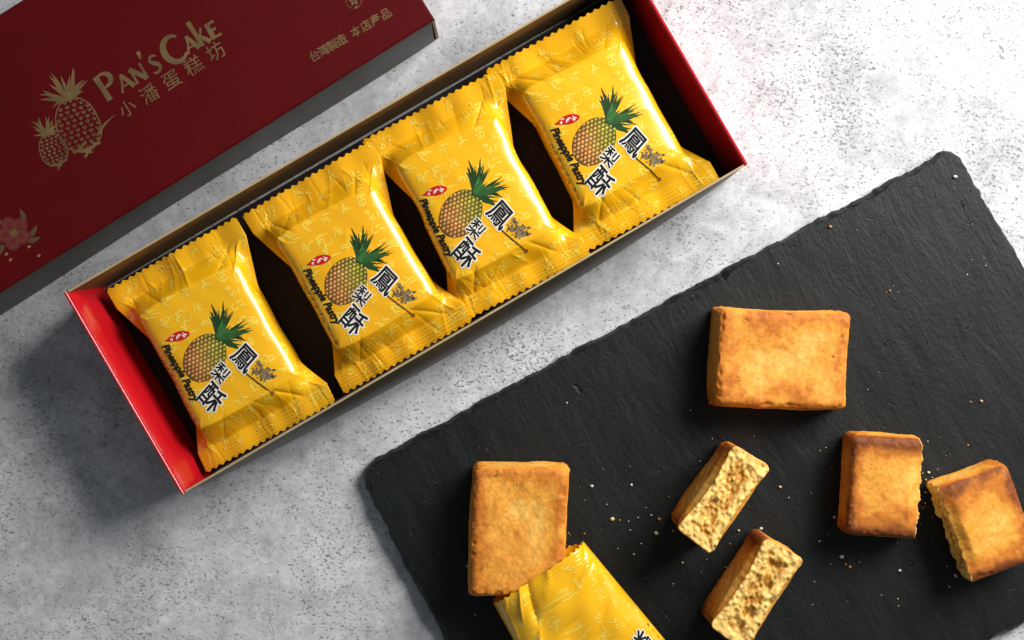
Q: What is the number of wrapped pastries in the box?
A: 4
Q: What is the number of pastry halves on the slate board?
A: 4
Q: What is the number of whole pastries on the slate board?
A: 2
